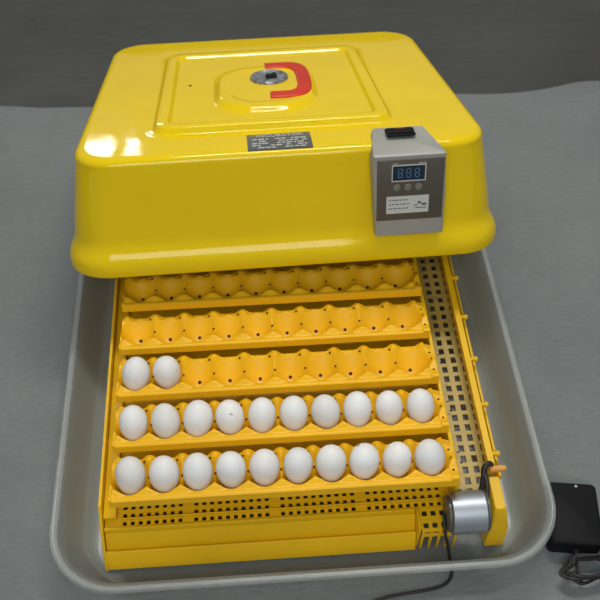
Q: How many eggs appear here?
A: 22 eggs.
